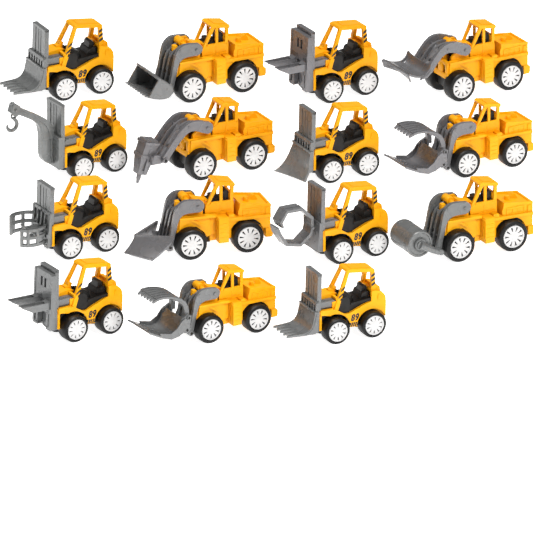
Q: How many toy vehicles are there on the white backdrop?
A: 15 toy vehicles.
